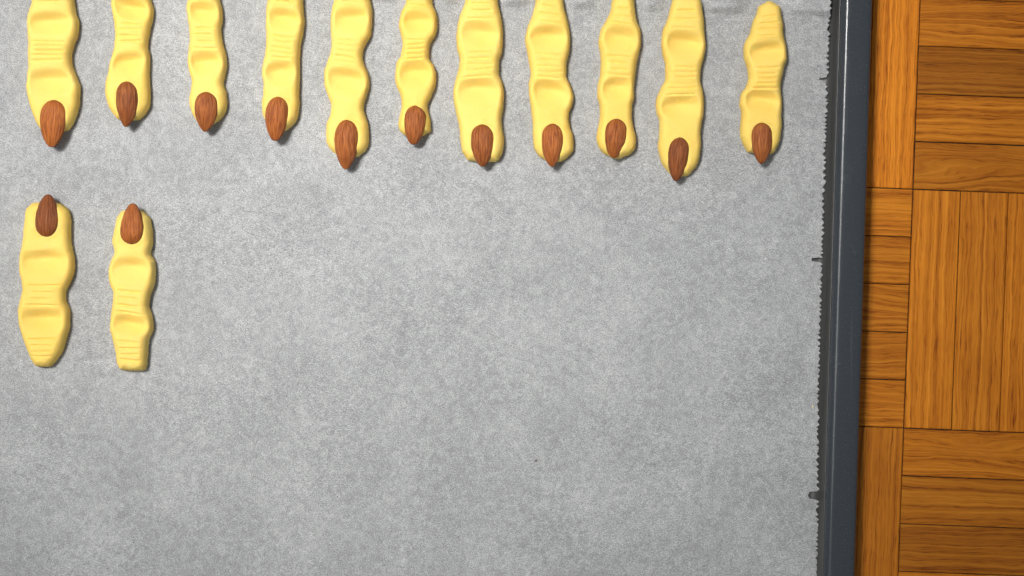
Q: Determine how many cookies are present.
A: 13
